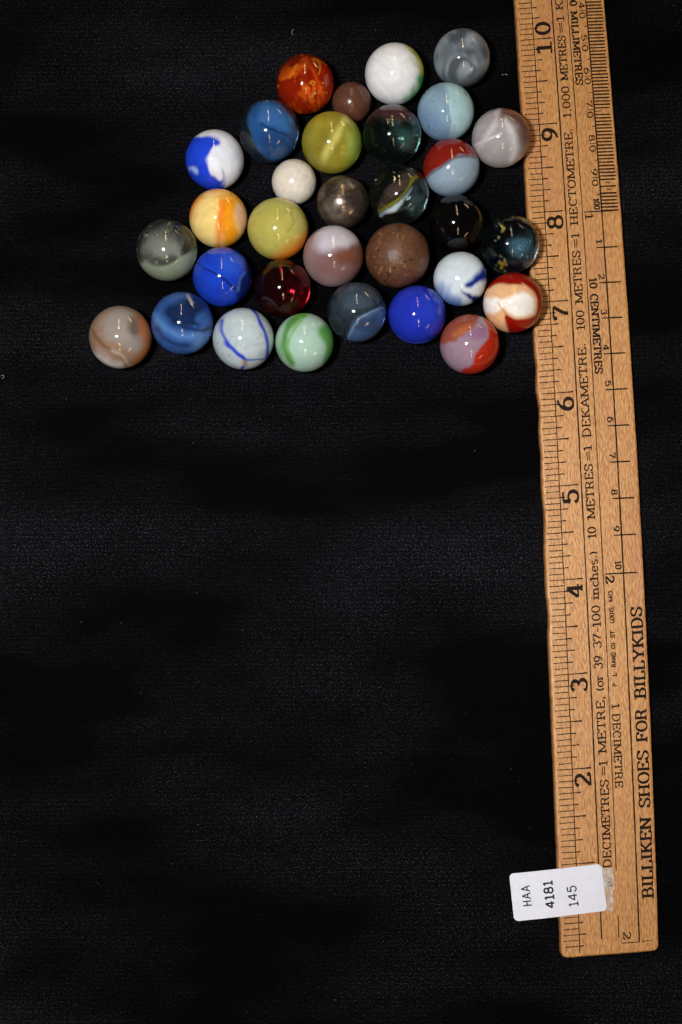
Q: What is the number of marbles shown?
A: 32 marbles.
